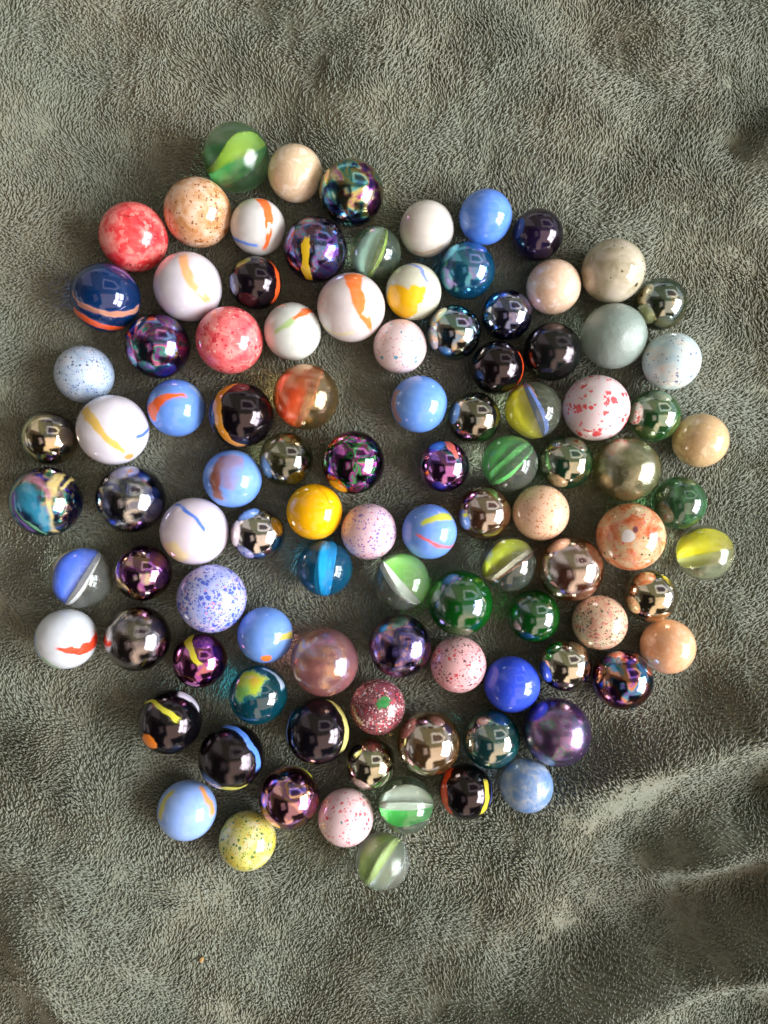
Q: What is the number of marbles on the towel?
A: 100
